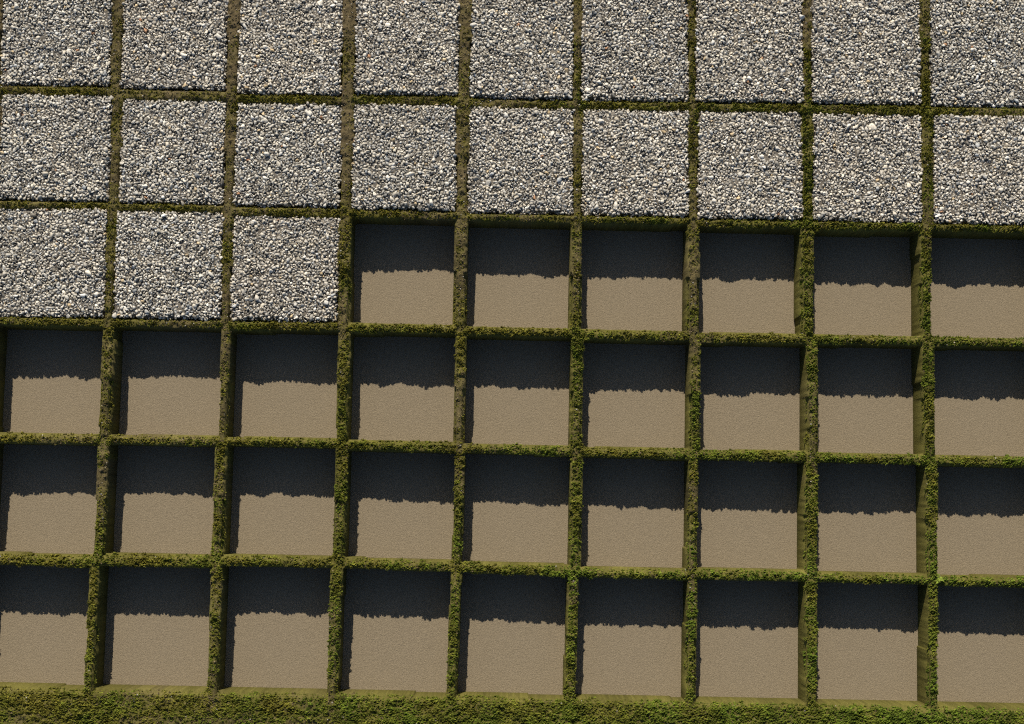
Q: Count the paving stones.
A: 21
